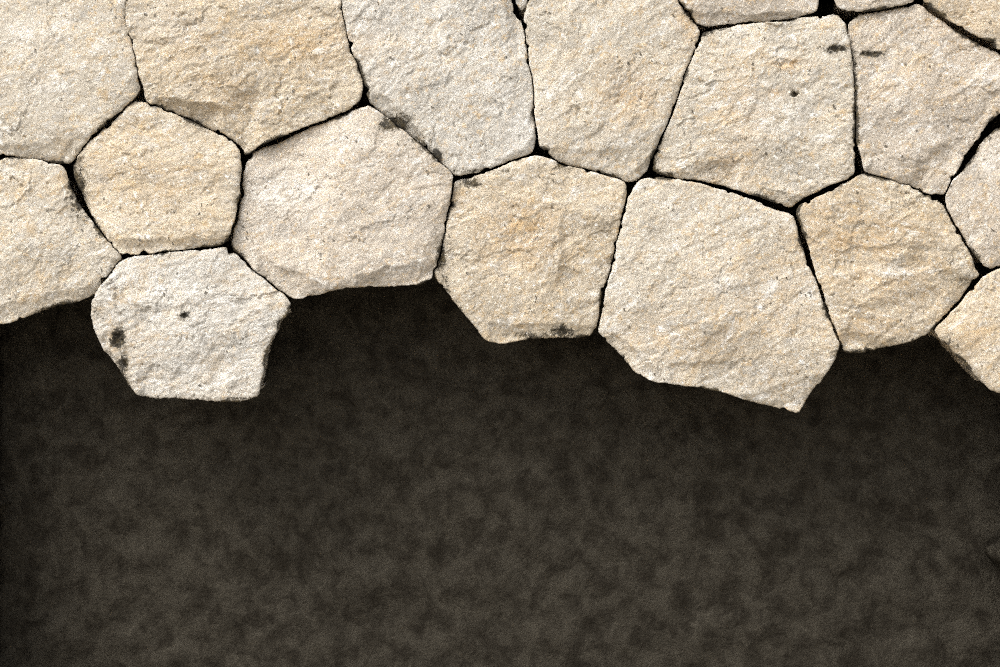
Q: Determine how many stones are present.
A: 19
